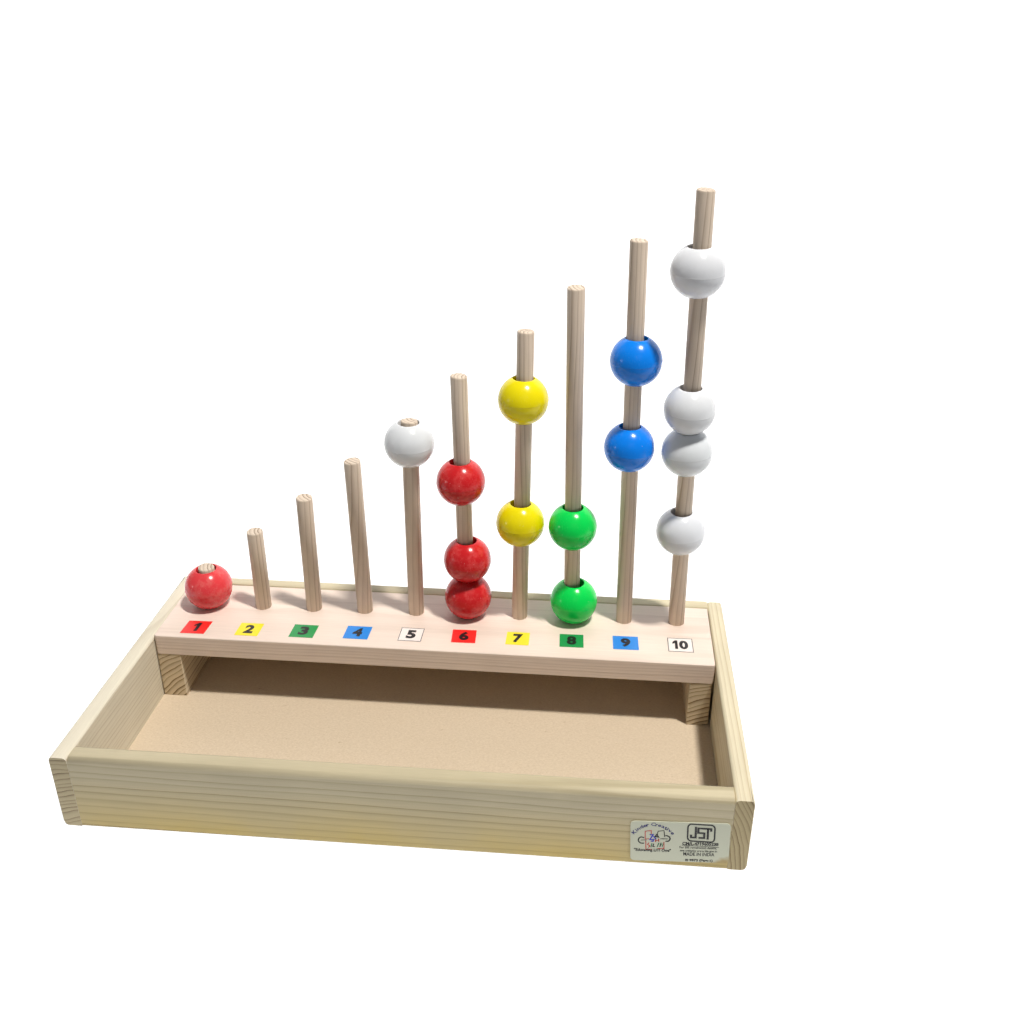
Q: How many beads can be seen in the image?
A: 15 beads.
